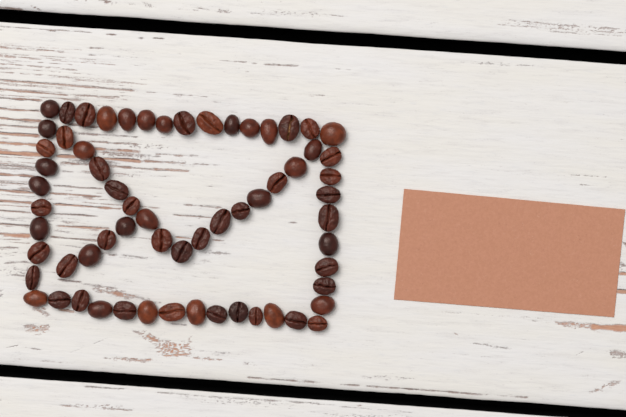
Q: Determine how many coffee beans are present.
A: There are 64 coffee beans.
